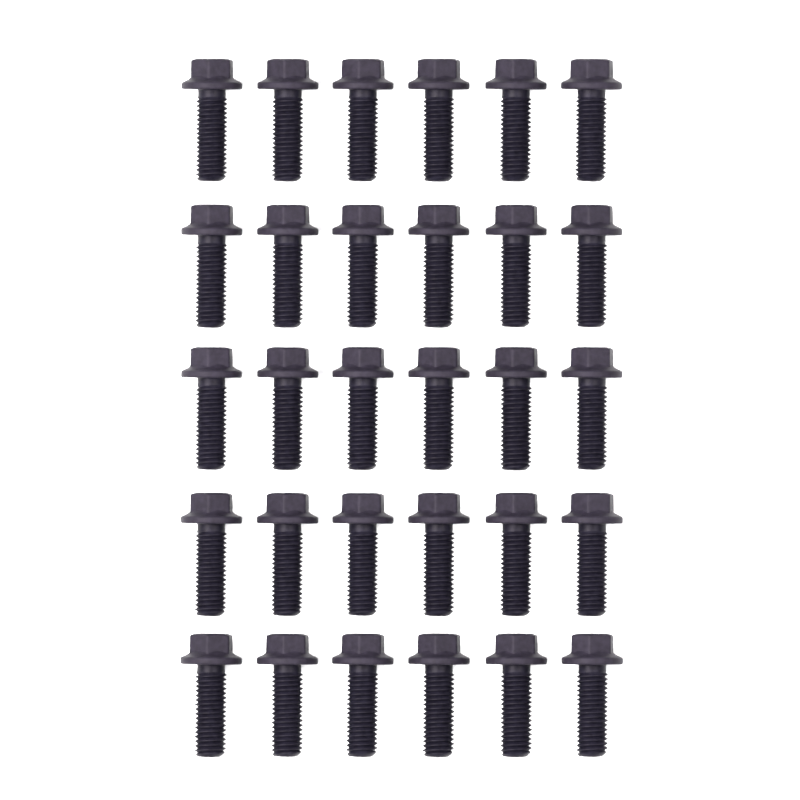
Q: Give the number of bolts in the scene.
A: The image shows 30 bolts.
